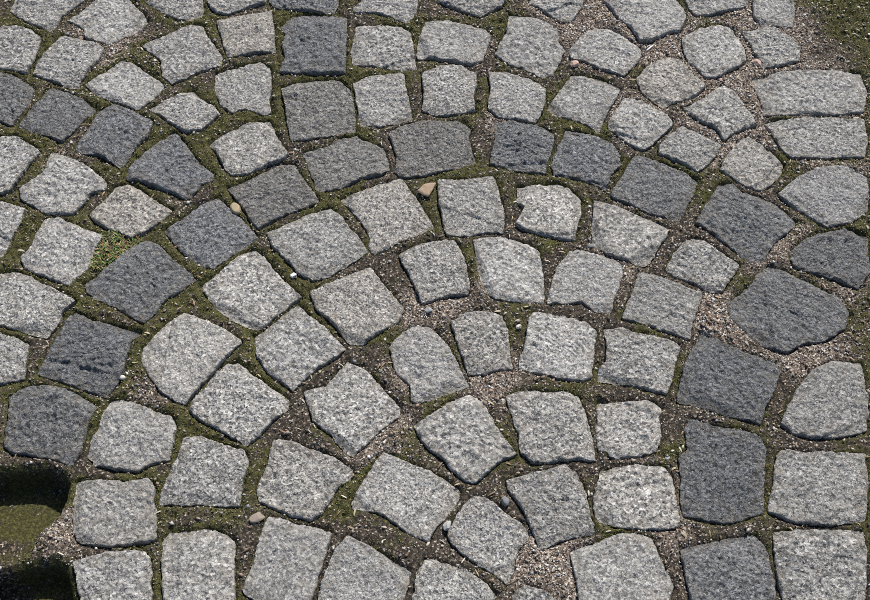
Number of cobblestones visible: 107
